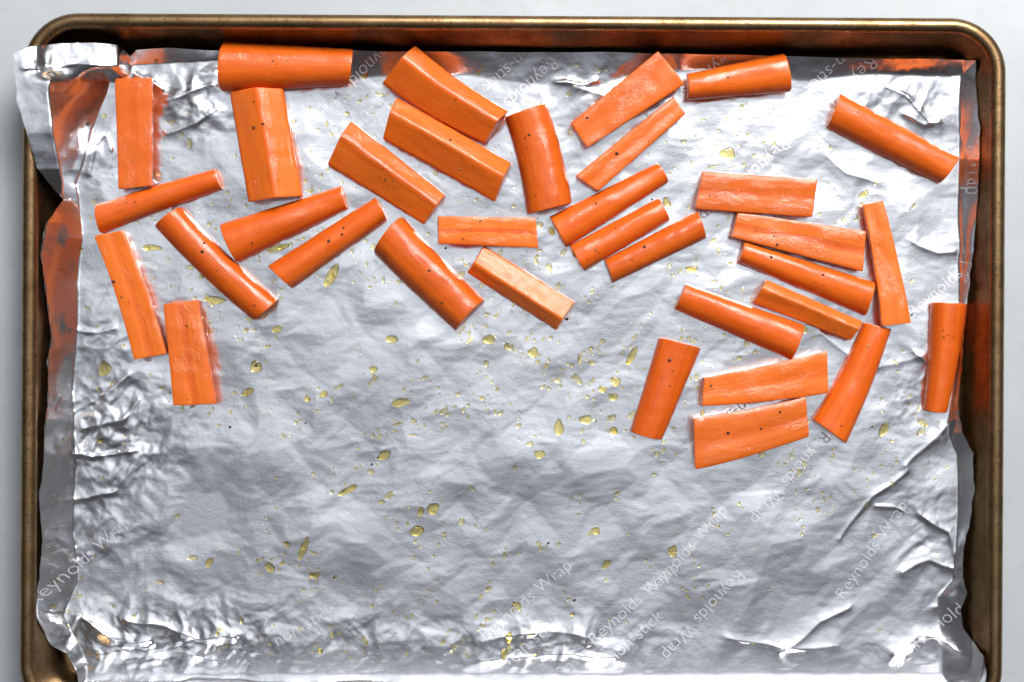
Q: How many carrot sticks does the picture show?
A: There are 34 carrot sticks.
